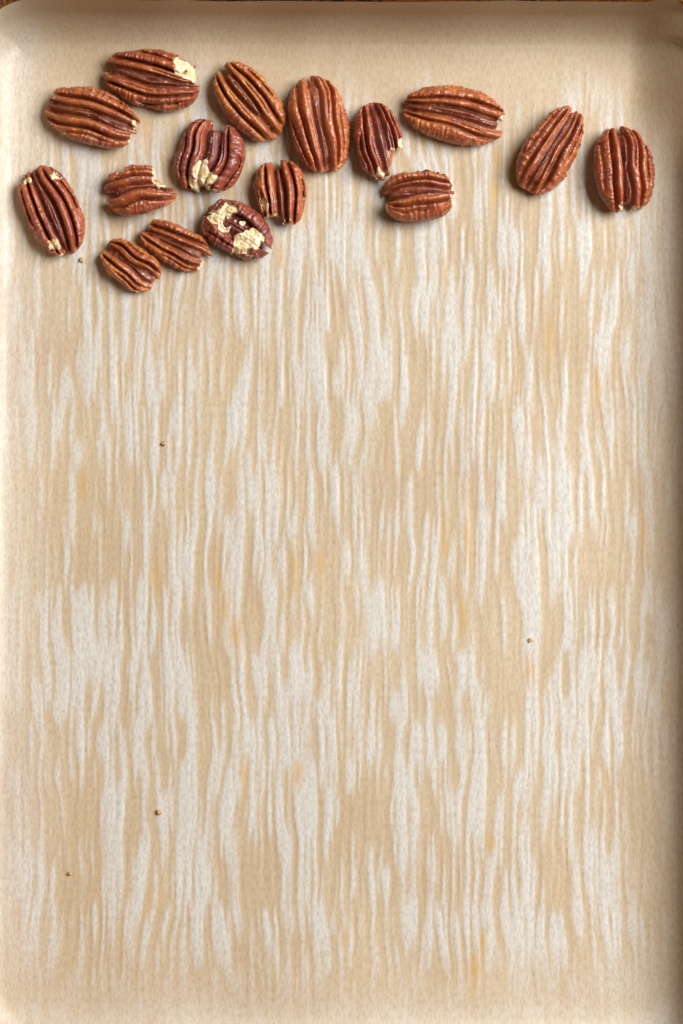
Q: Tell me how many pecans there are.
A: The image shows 16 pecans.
